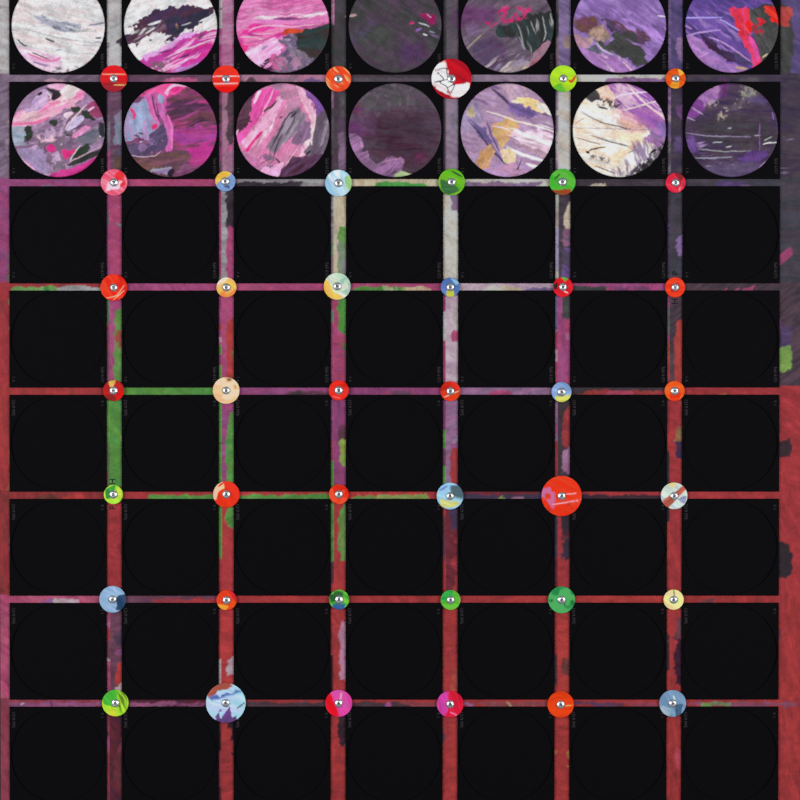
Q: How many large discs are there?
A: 14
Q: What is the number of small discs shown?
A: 42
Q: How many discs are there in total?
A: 56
